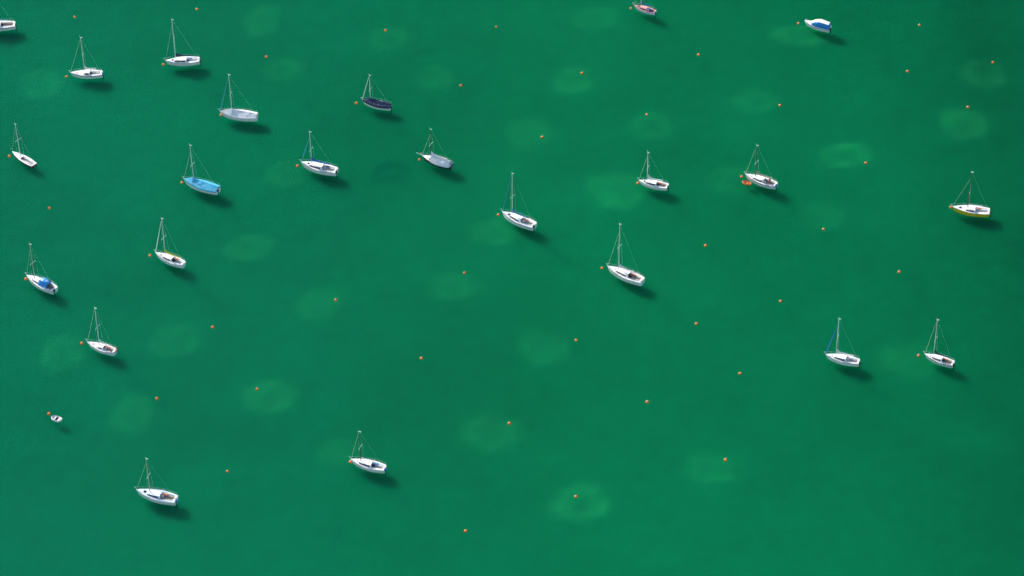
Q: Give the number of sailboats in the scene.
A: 22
